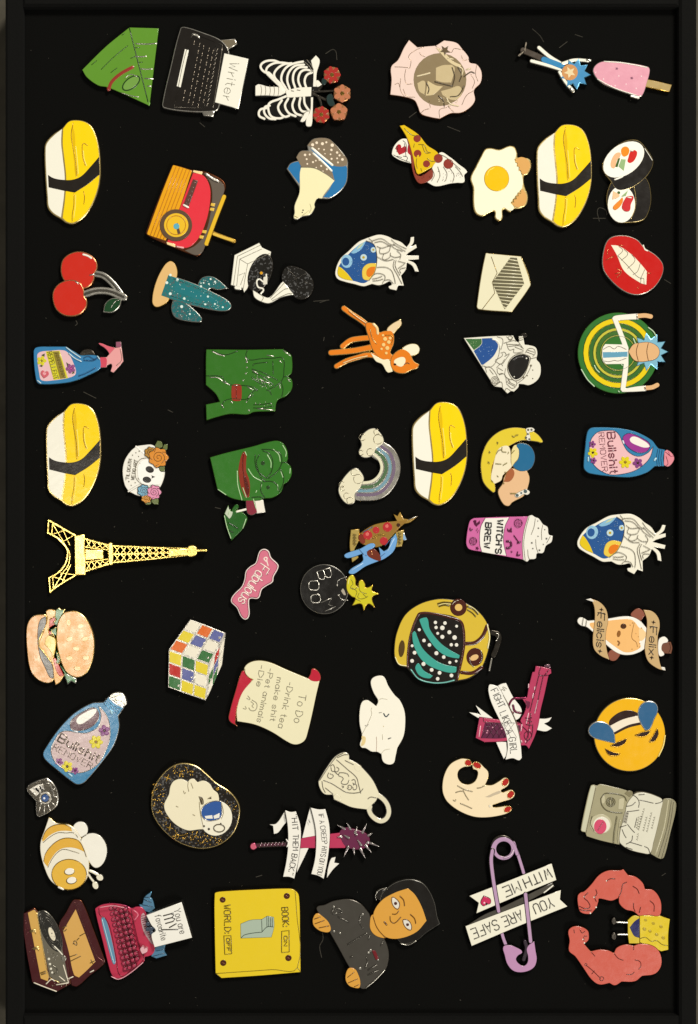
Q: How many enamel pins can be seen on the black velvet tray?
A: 59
